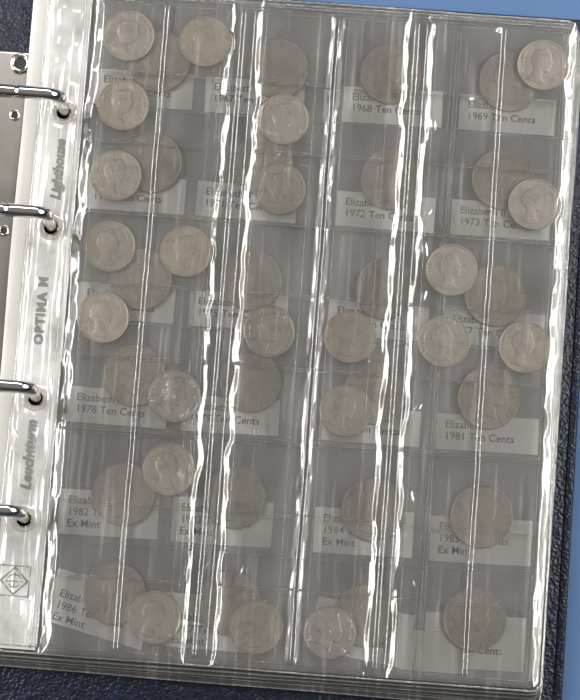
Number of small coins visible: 22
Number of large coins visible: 24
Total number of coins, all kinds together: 46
